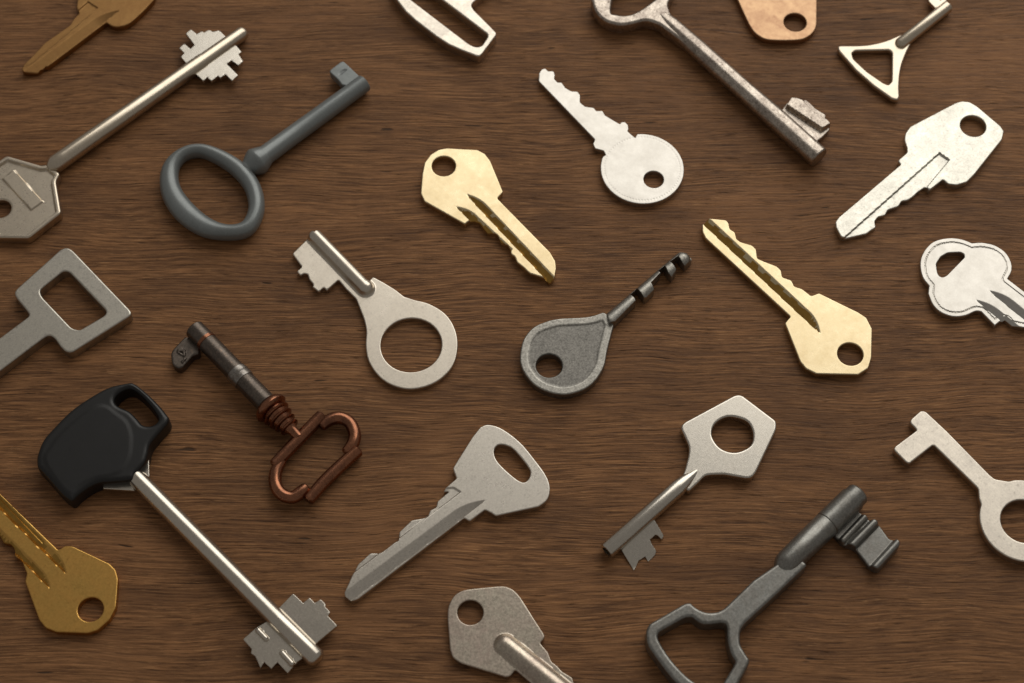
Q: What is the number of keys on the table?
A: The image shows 23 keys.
